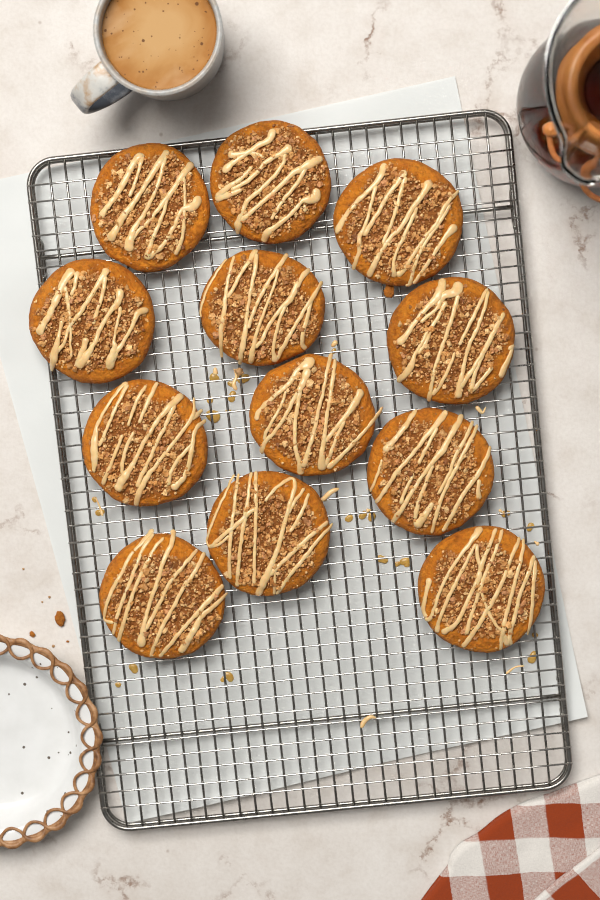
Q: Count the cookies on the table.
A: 12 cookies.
